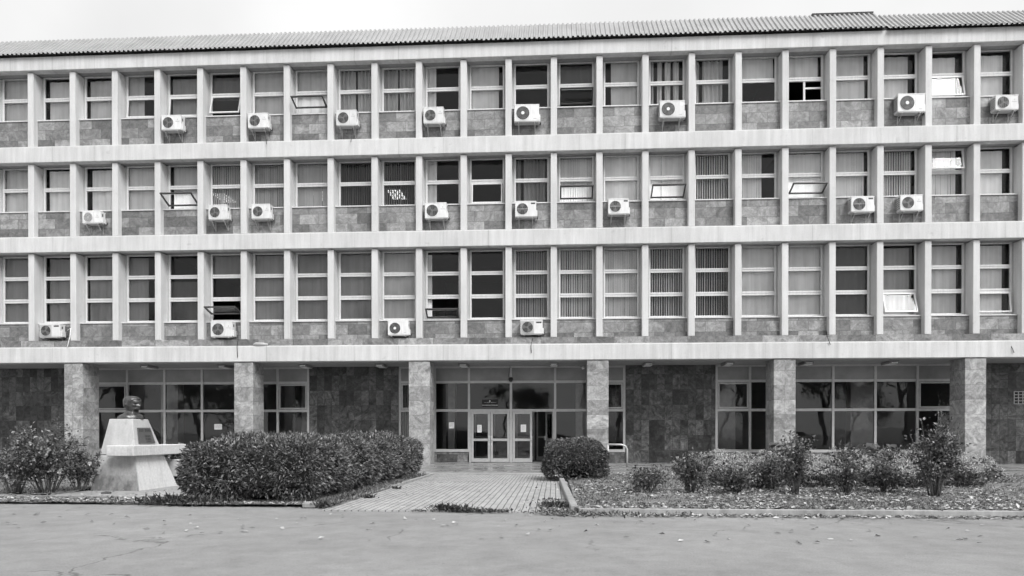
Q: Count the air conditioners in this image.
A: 20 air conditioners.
